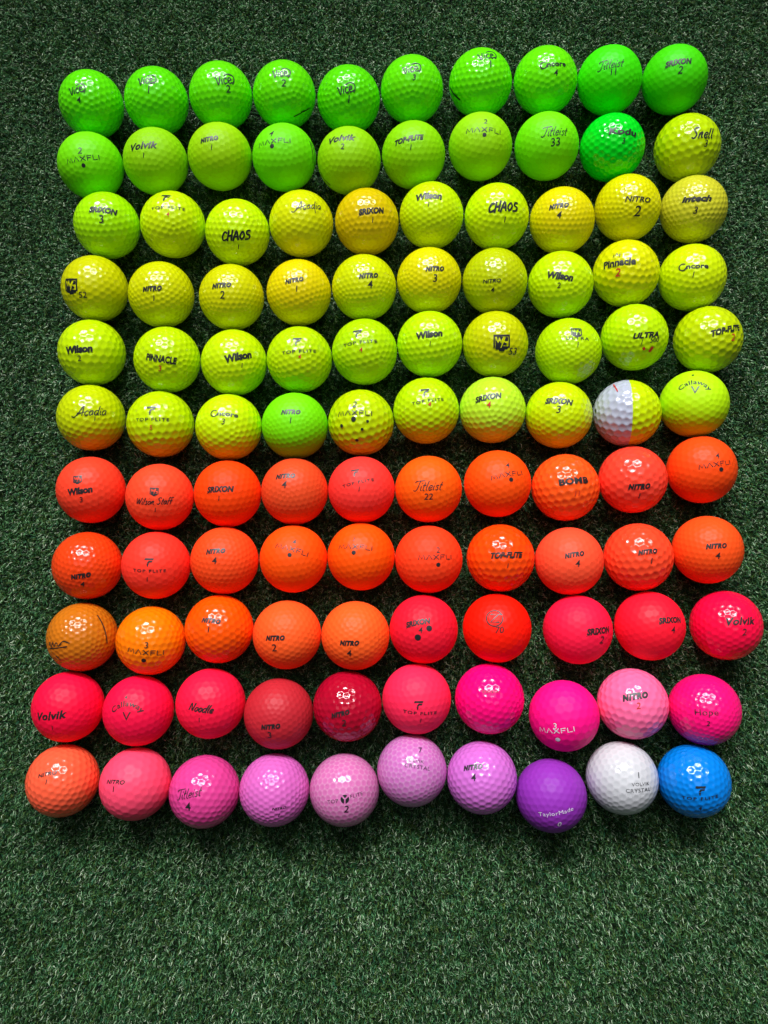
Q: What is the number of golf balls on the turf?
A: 110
